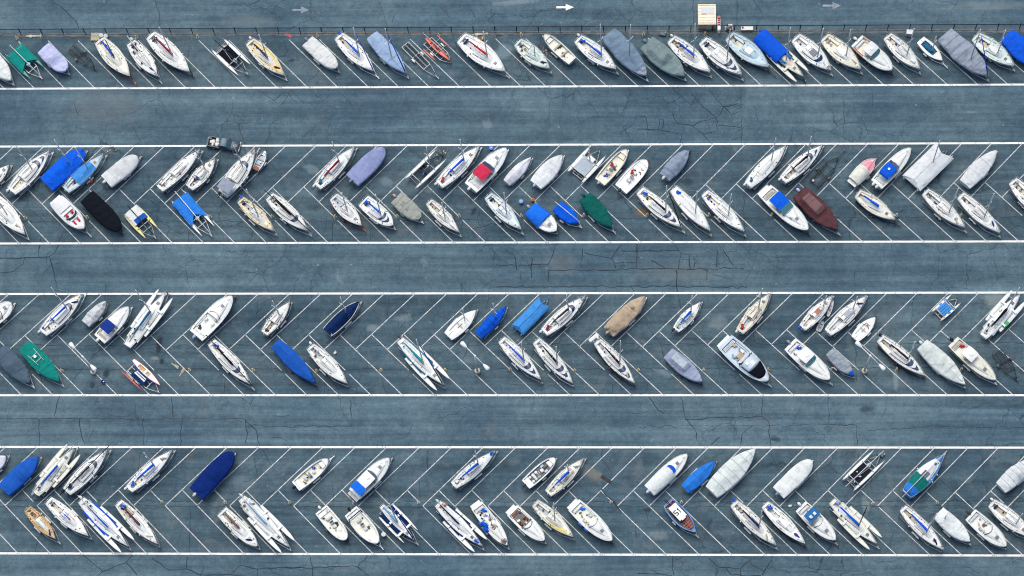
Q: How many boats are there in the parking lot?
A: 160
